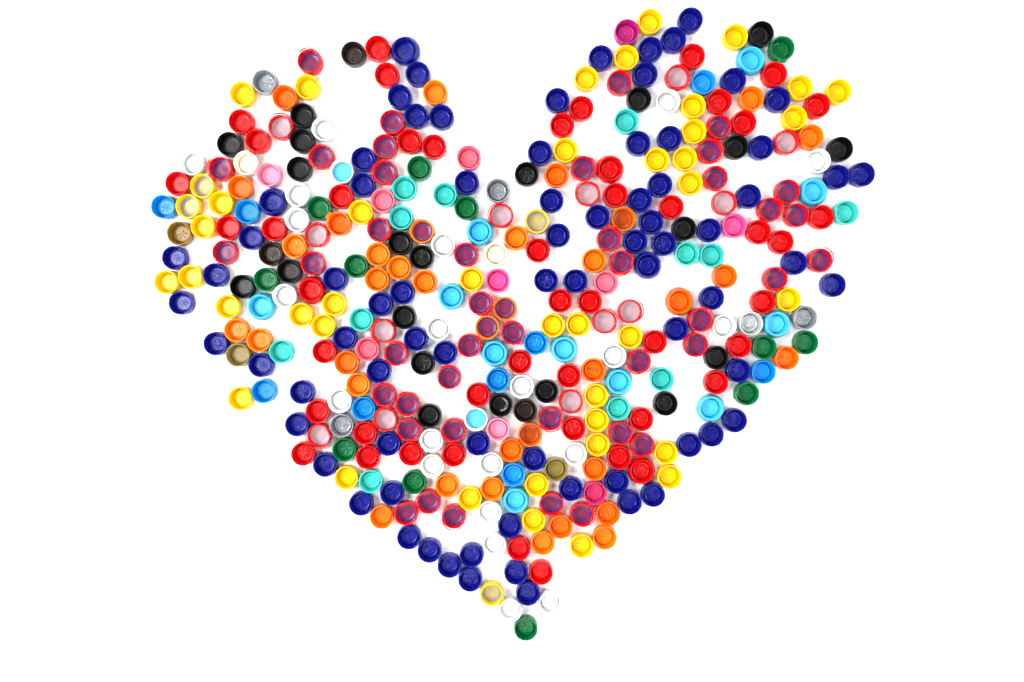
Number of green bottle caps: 12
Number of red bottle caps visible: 102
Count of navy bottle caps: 77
